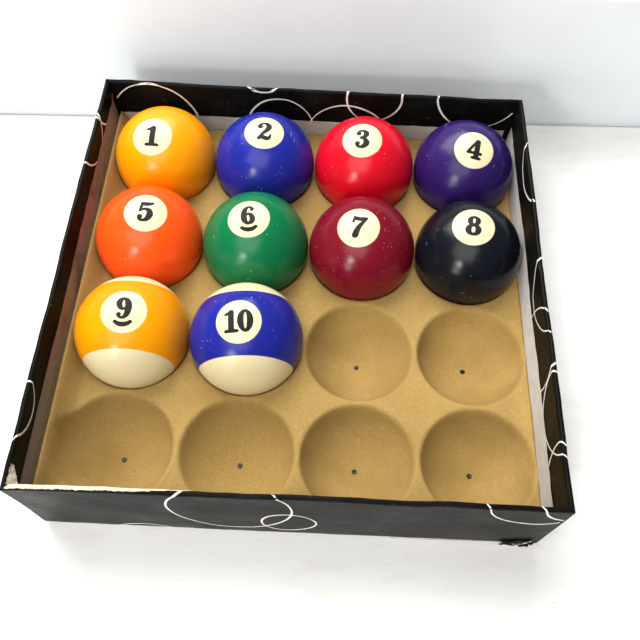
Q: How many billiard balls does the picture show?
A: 10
